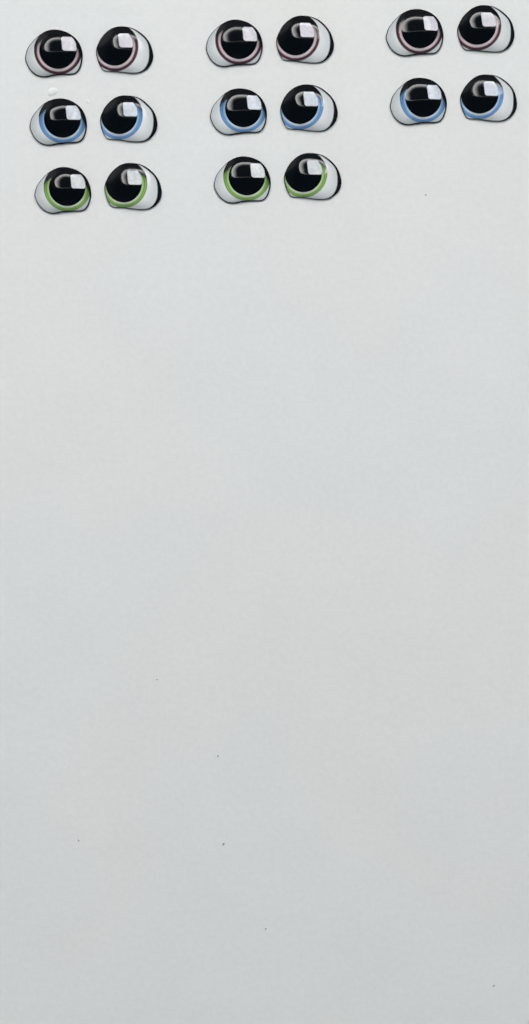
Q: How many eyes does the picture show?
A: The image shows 16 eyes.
